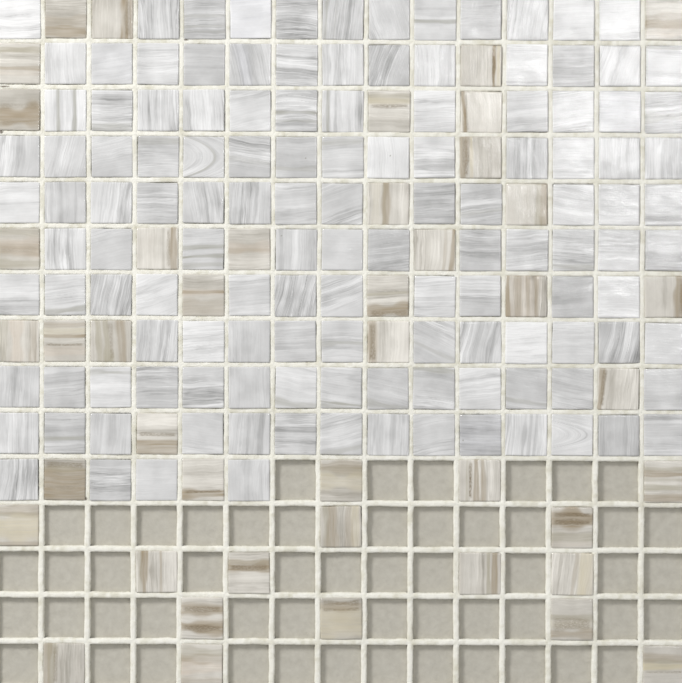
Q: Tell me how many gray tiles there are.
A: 129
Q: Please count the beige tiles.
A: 43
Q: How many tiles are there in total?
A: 172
